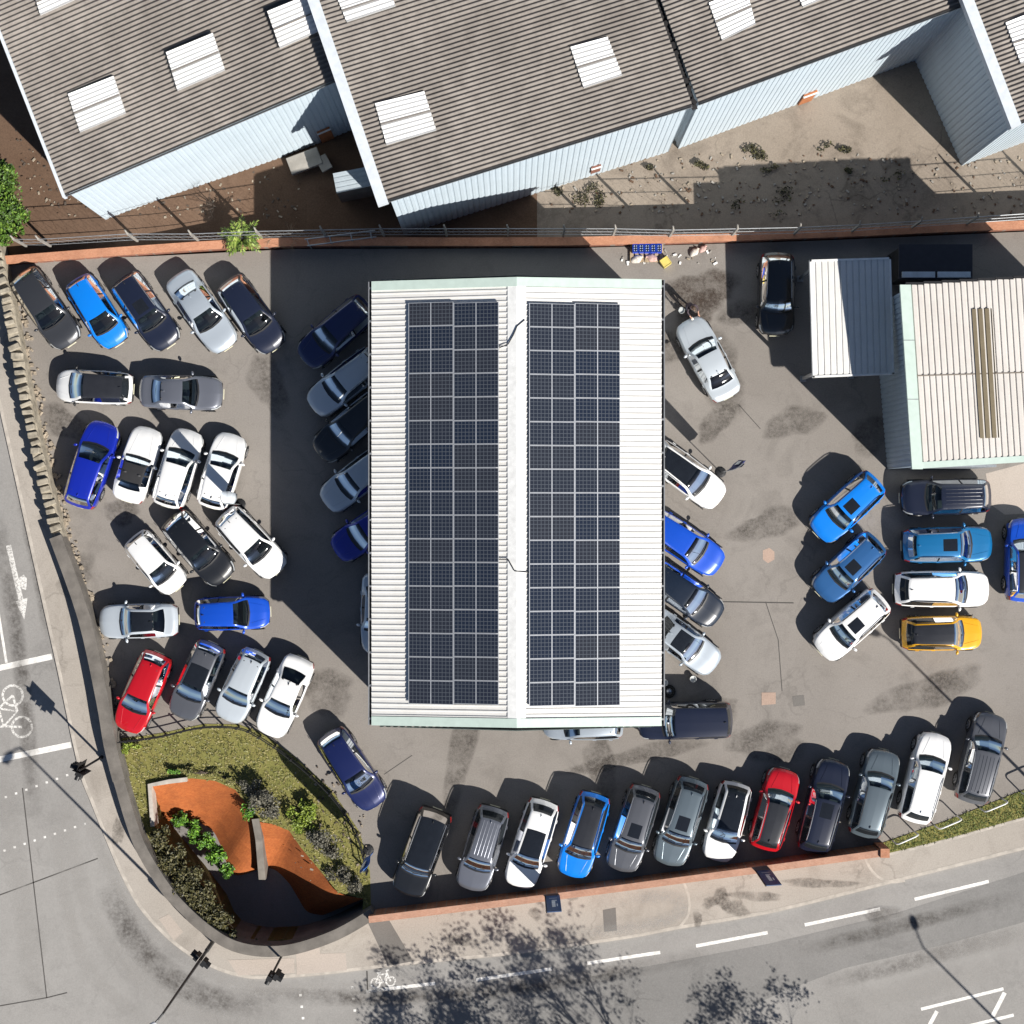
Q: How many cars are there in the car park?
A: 55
